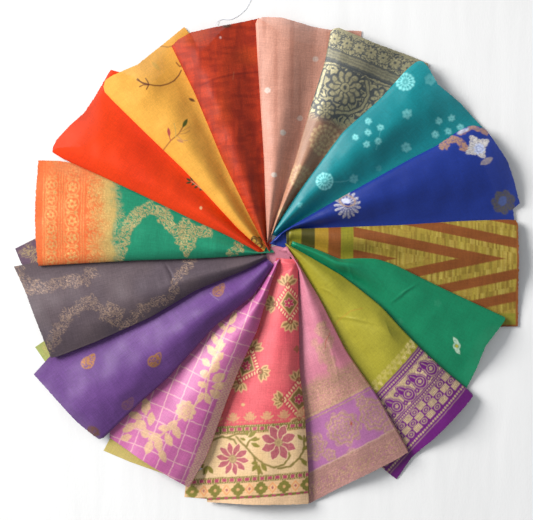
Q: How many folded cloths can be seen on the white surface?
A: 16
